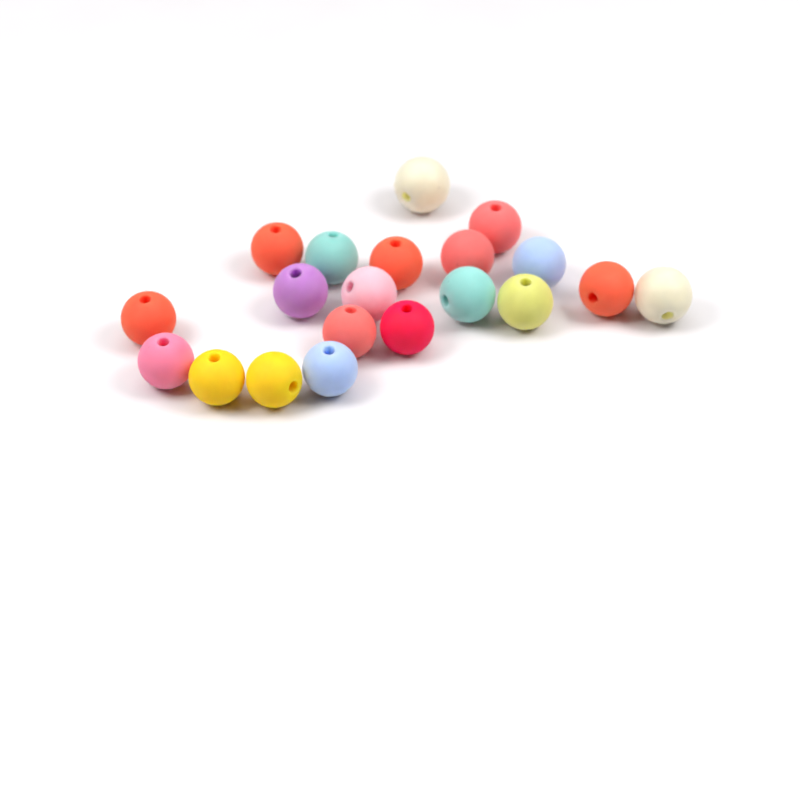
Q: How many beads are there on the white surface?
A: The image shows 20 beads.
